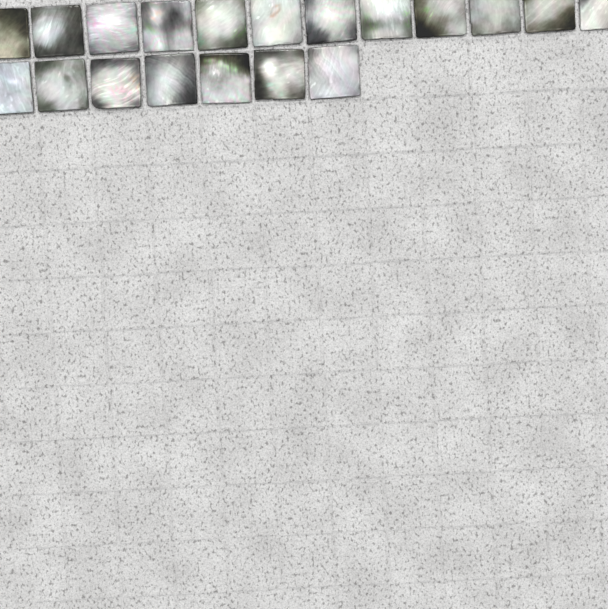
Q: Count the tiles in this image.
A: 19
